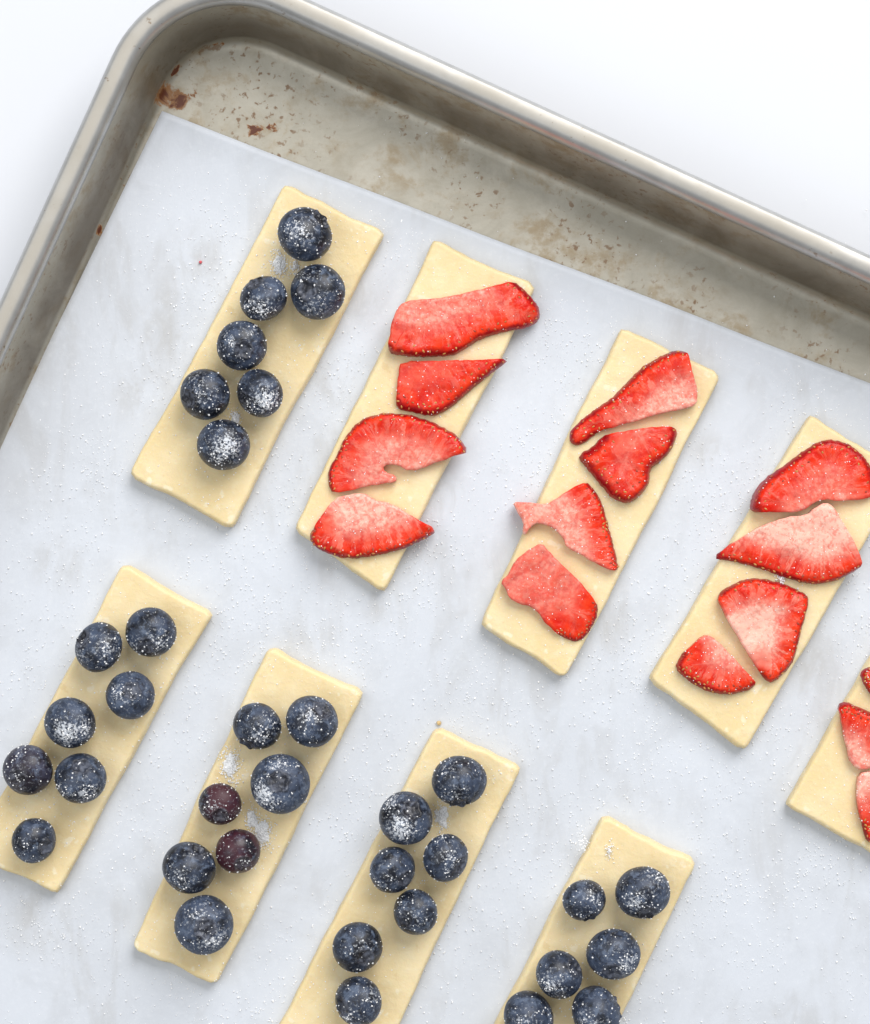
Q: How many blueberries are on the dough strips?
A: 34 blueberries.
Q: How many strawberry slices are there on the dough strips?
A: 15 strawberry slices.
